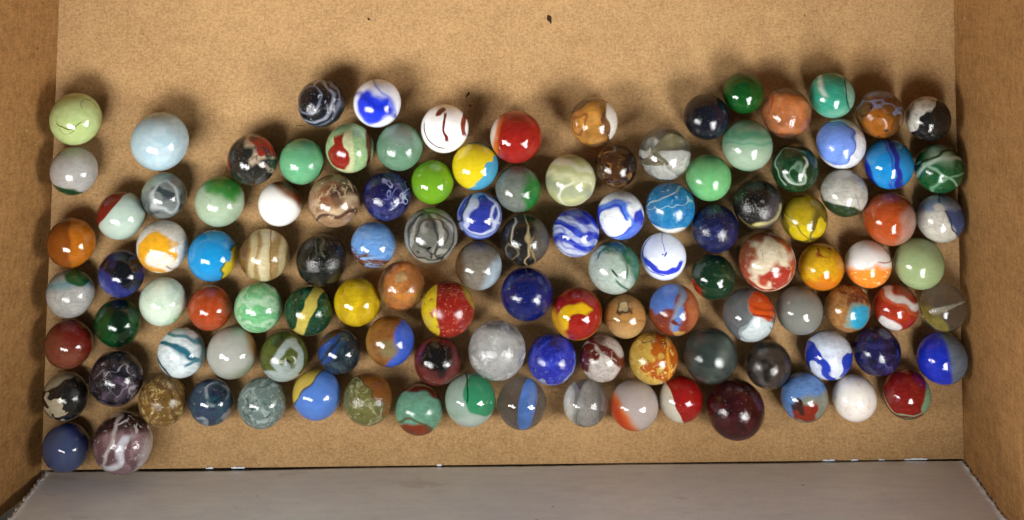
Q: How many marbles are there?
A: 116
